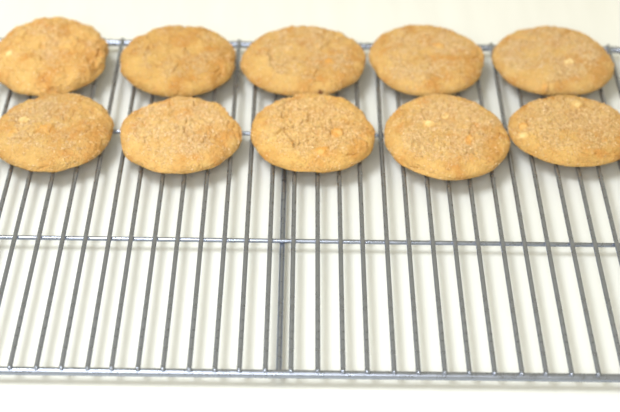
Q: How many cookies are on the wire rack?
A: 10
